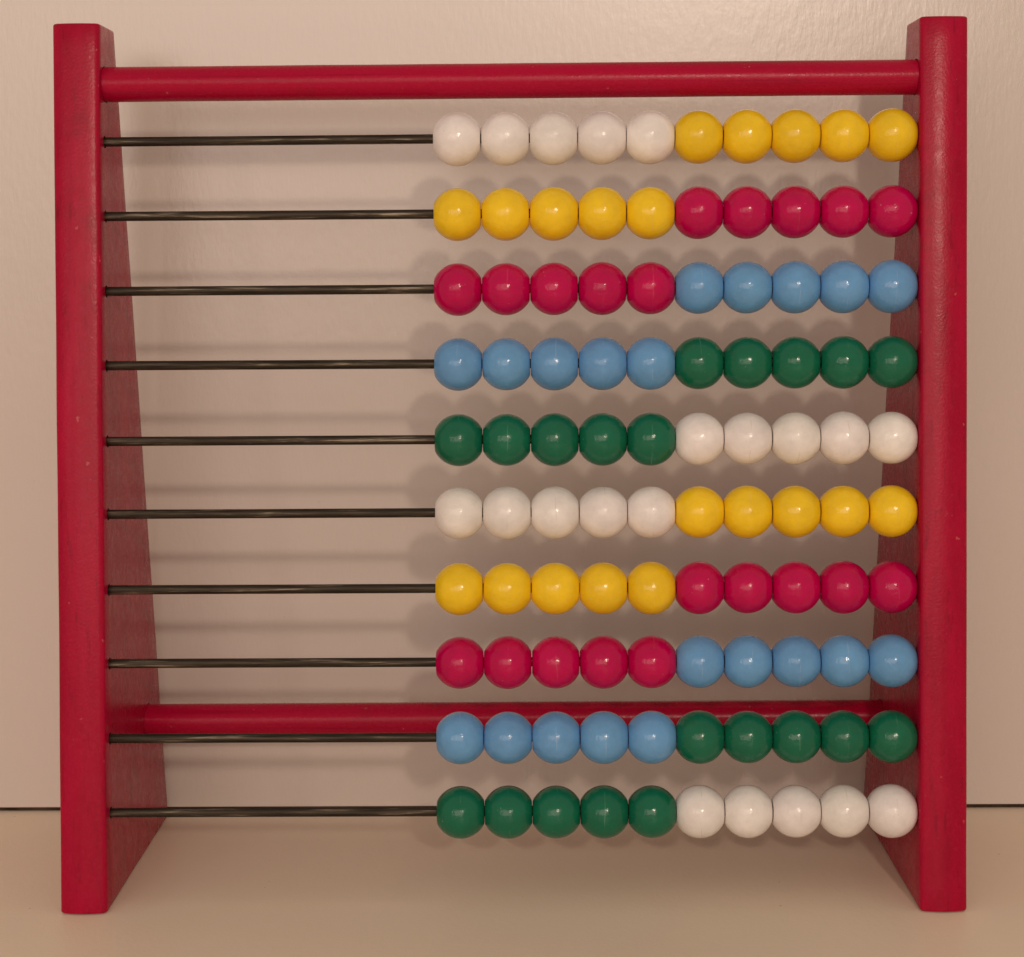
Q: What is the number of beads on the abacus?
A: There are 100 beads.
